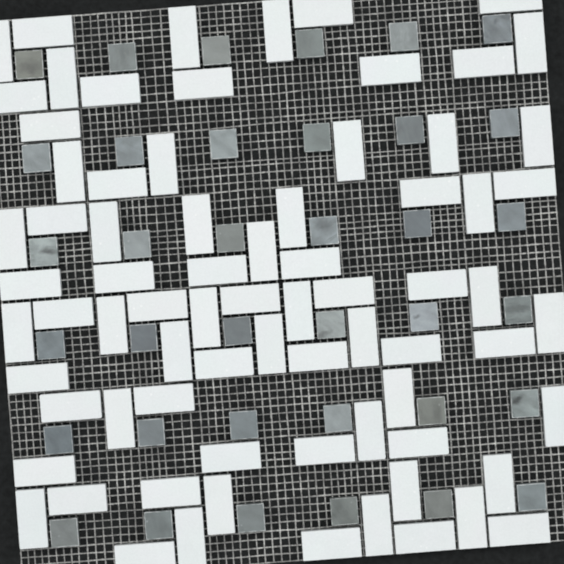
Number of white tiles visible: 75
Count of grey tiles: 36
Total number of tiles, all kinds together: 111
